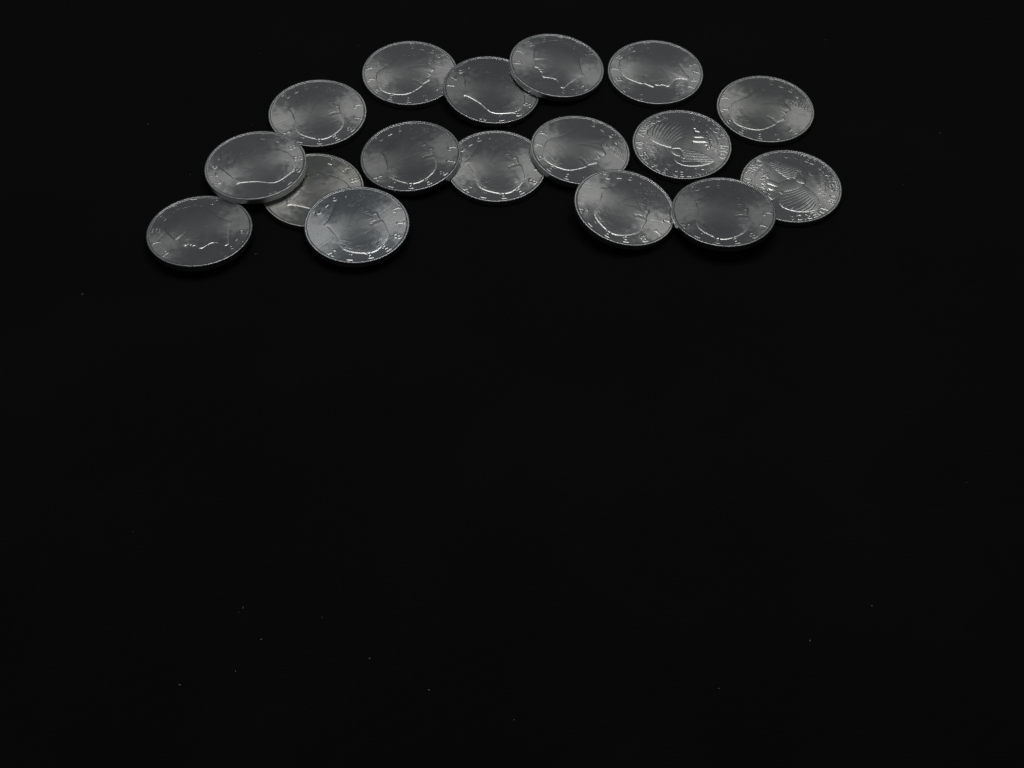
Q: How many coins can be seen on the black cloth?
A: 17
